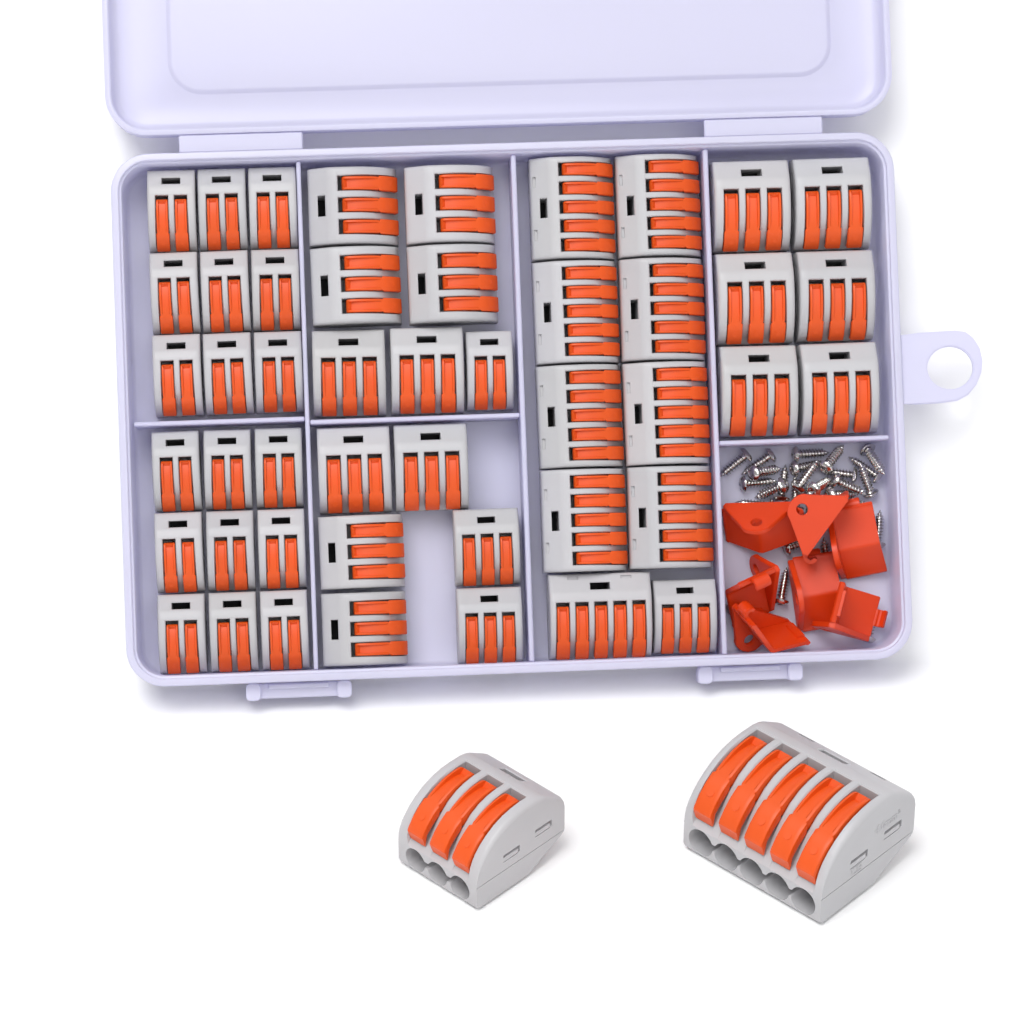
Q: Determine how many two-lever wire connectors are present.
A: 19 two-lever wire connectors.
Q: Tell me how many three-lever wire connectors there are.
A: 20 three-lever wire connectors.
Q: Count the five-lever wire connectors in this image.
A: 10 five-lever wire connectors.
